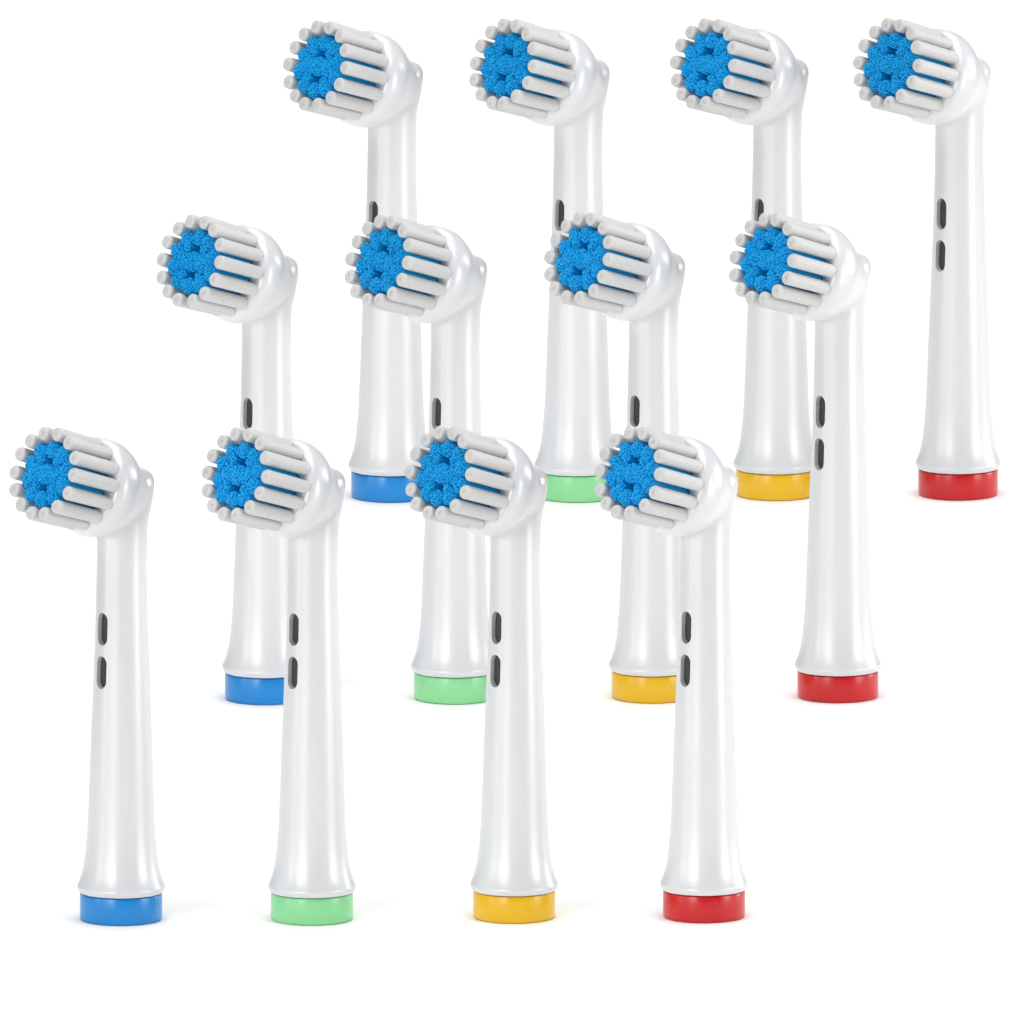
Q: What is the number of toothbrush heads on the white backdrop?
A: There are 12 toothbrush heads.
